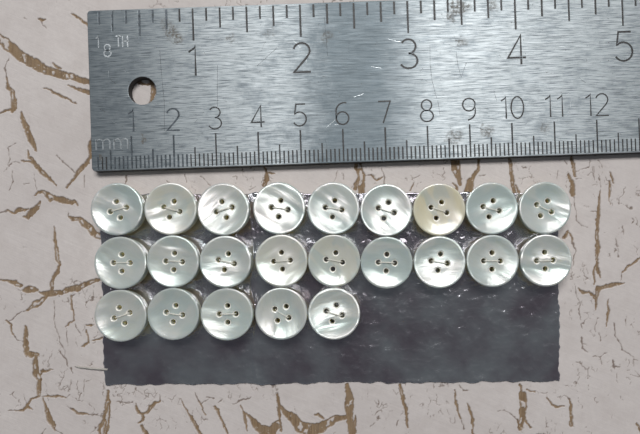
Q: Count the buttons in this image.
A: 23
